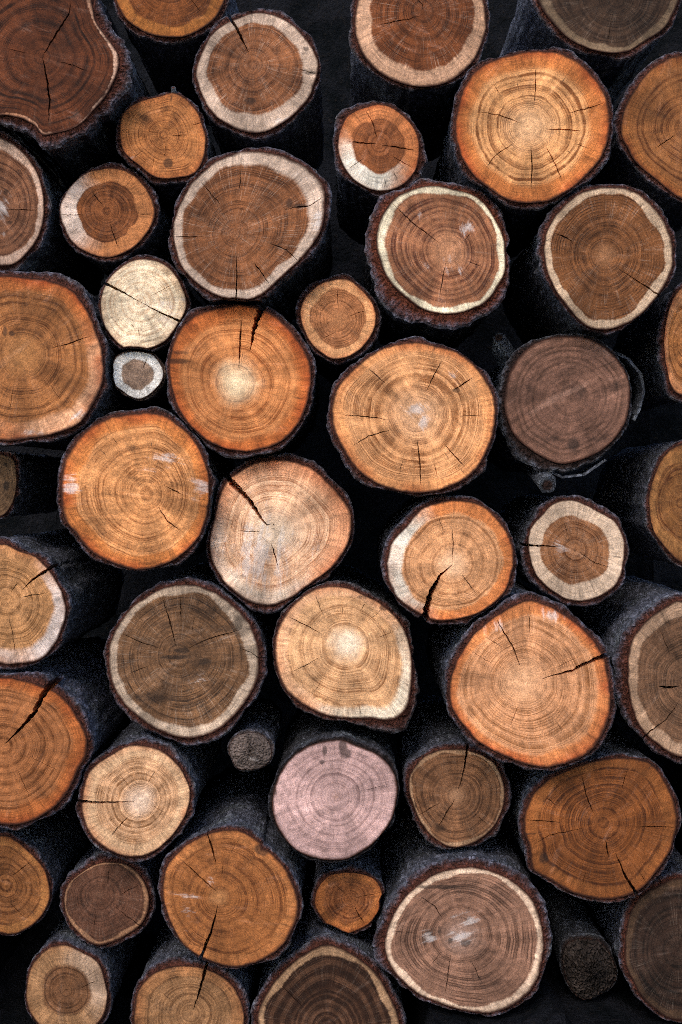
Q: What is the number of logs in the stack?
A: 49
